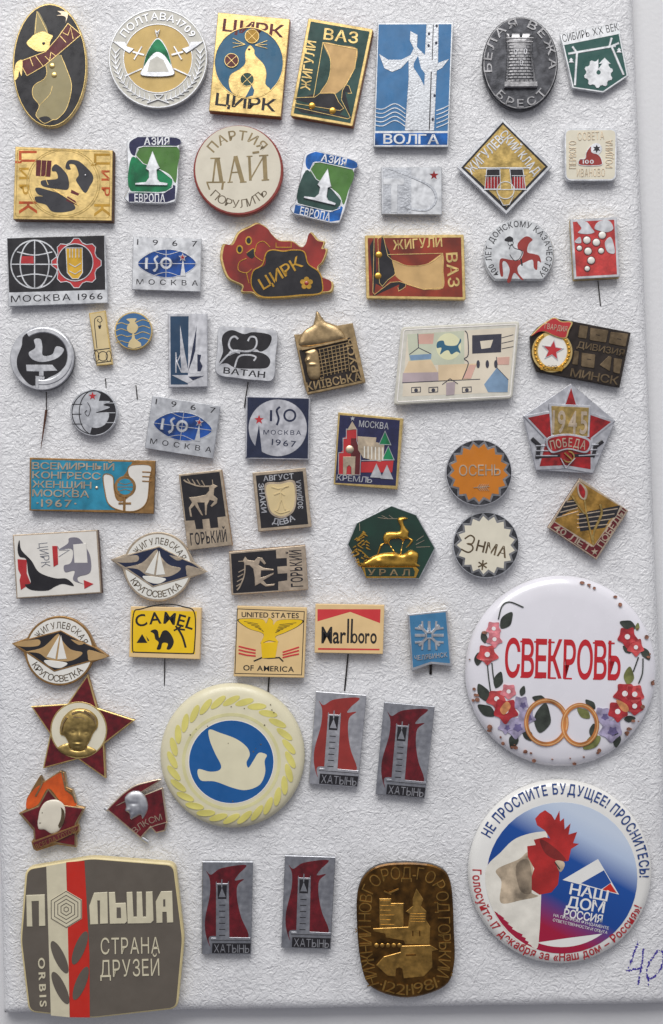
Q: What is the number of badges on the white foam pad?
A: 60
